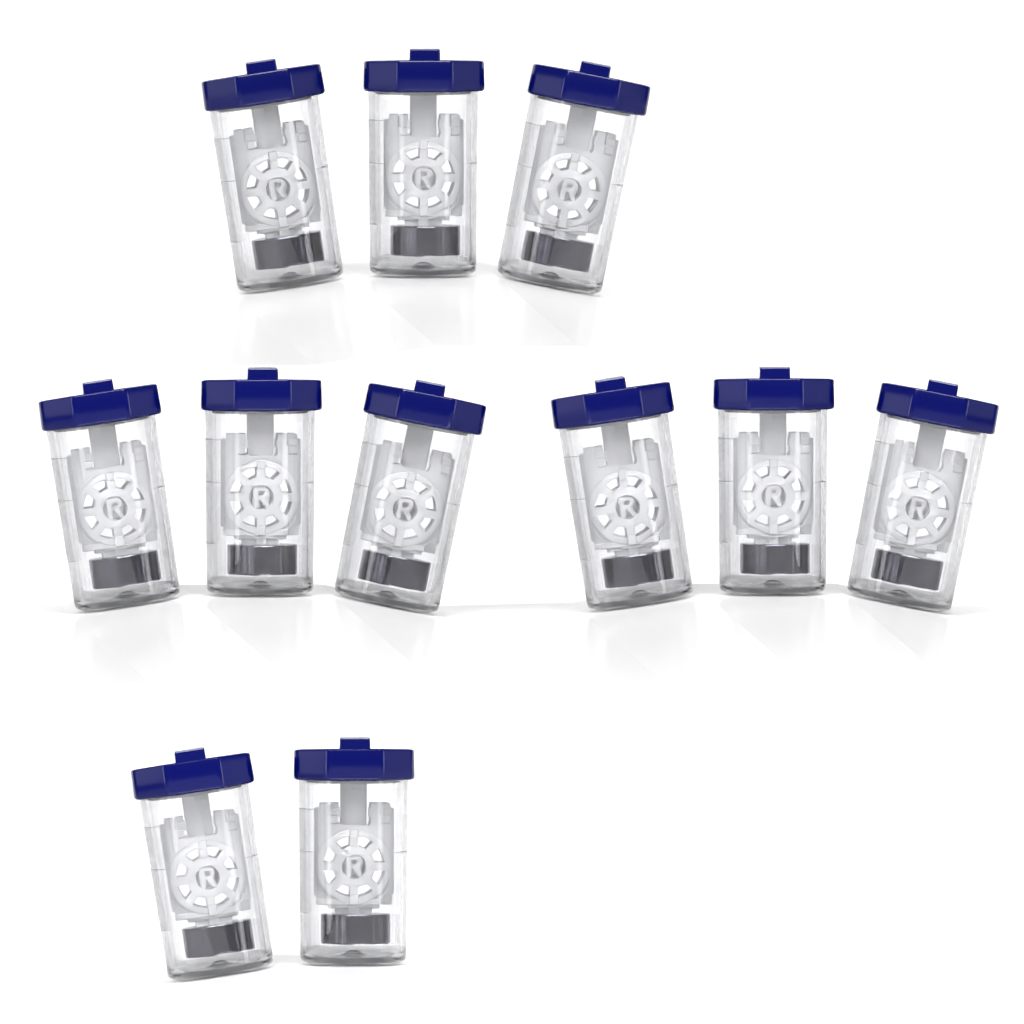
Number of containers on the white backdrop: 11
